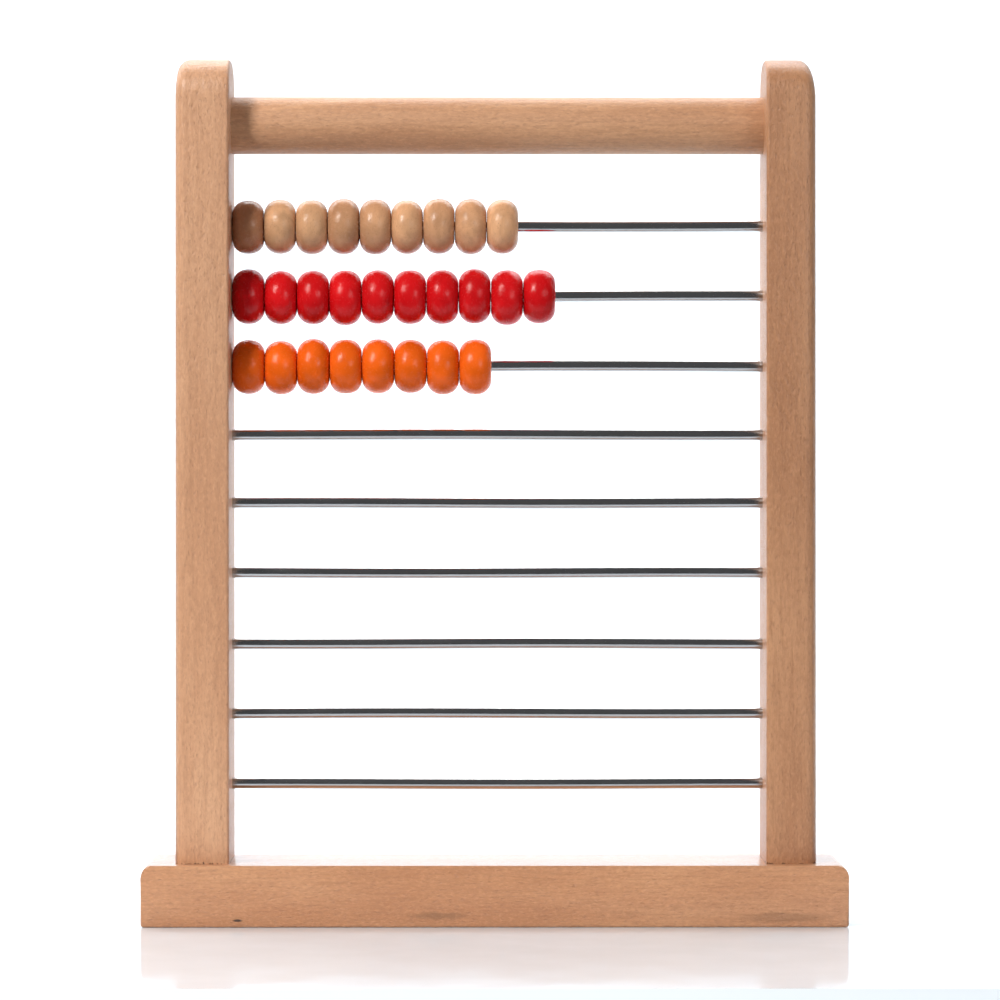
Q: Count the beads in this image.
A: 27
